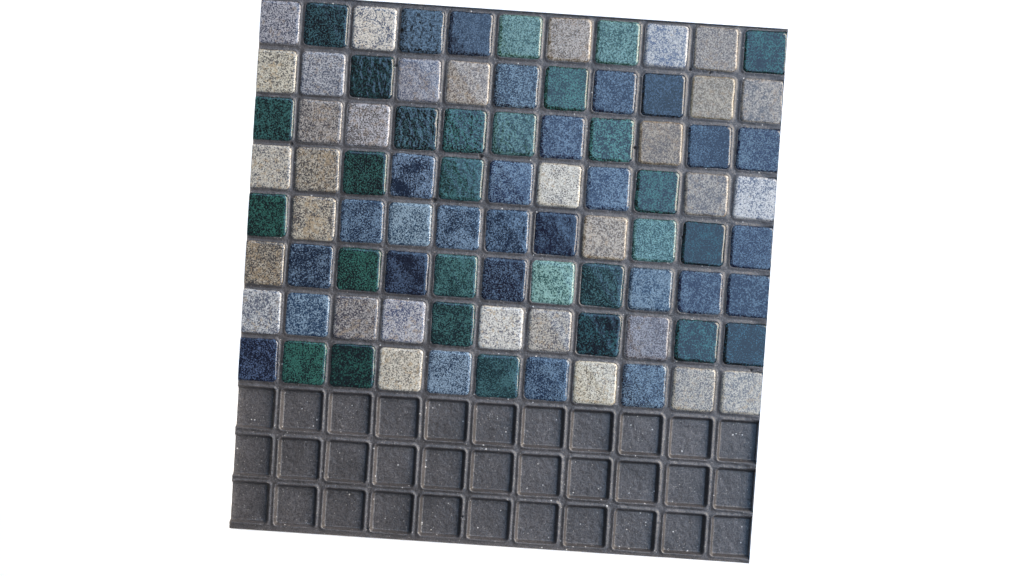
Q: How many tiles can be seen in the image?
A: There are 88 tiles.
